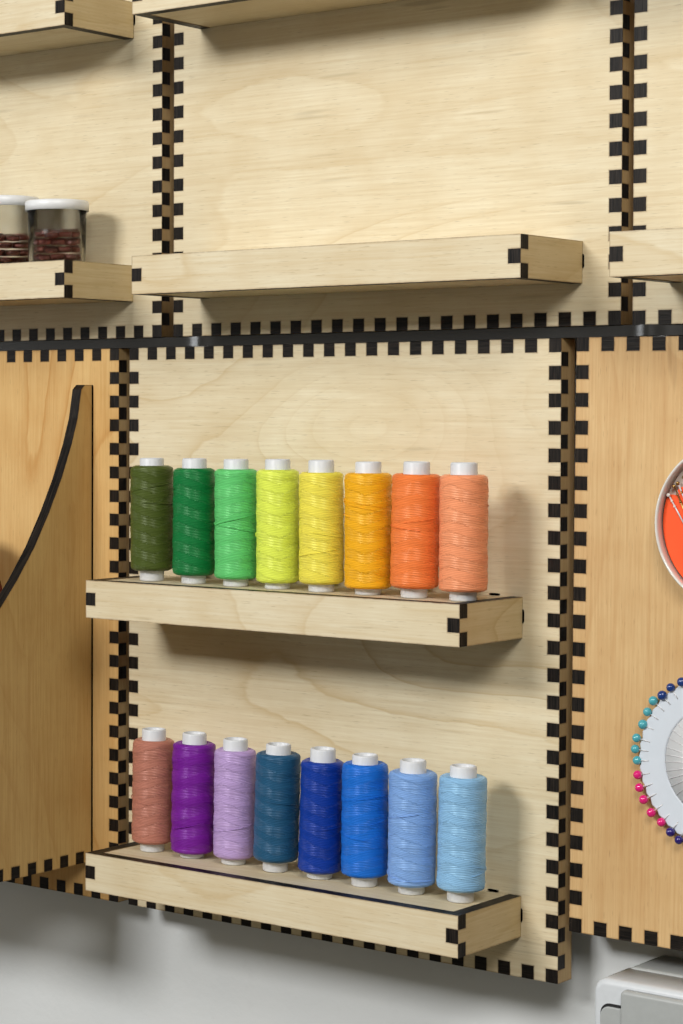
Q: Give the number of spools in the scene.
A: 16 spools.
